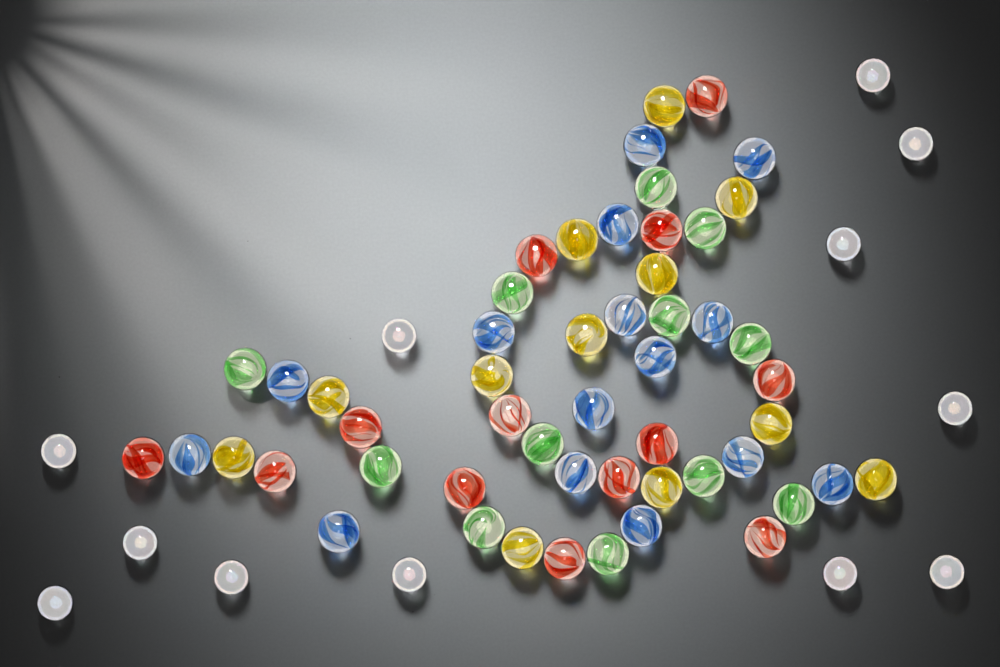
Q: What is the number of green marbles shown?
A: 12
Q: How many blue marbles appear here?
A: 15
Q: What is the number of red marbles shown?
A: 13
